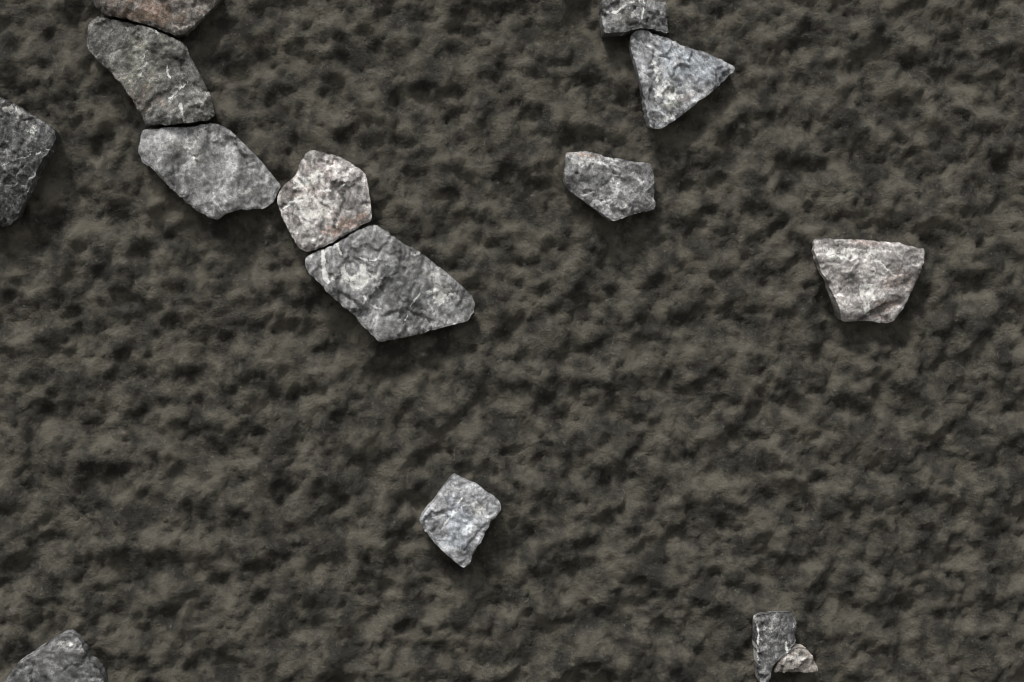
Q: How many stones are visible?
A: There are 14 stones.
